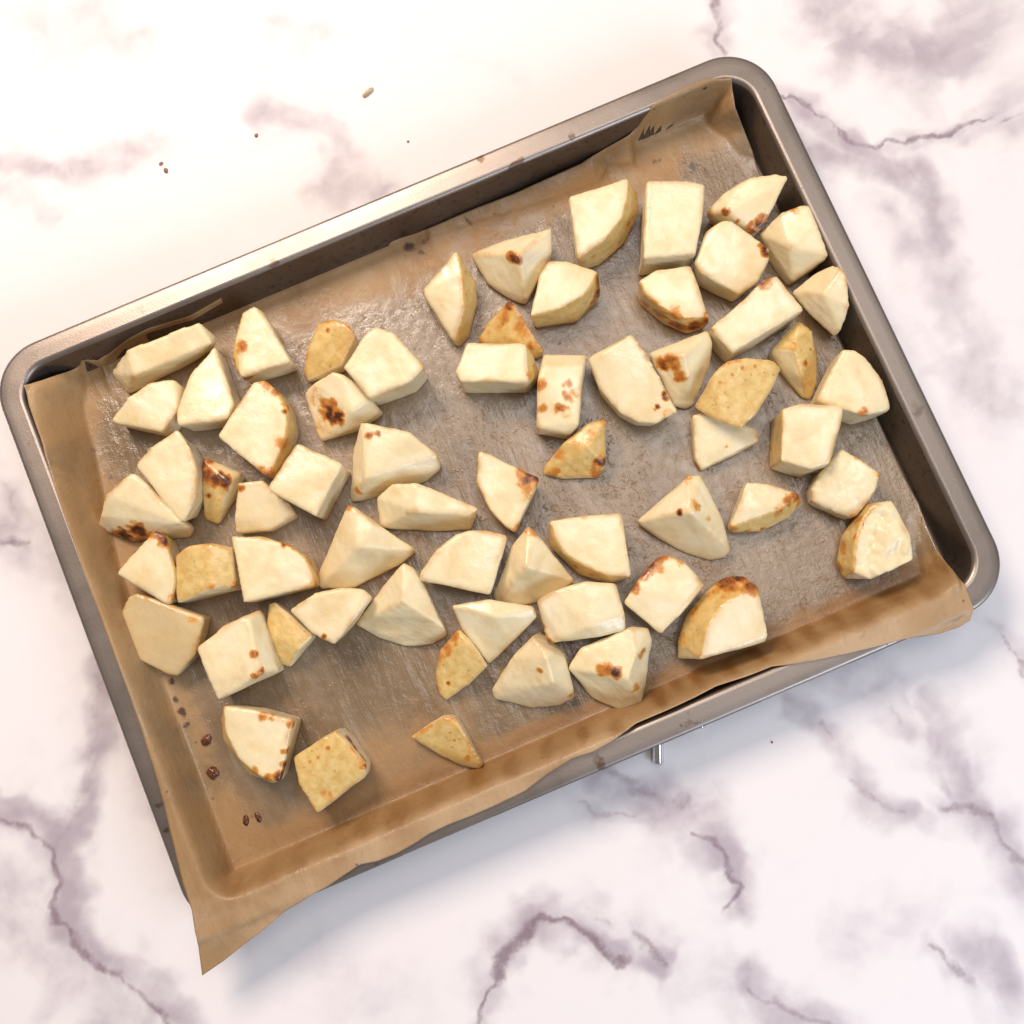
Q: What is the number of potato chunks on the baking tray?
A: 64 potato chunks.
